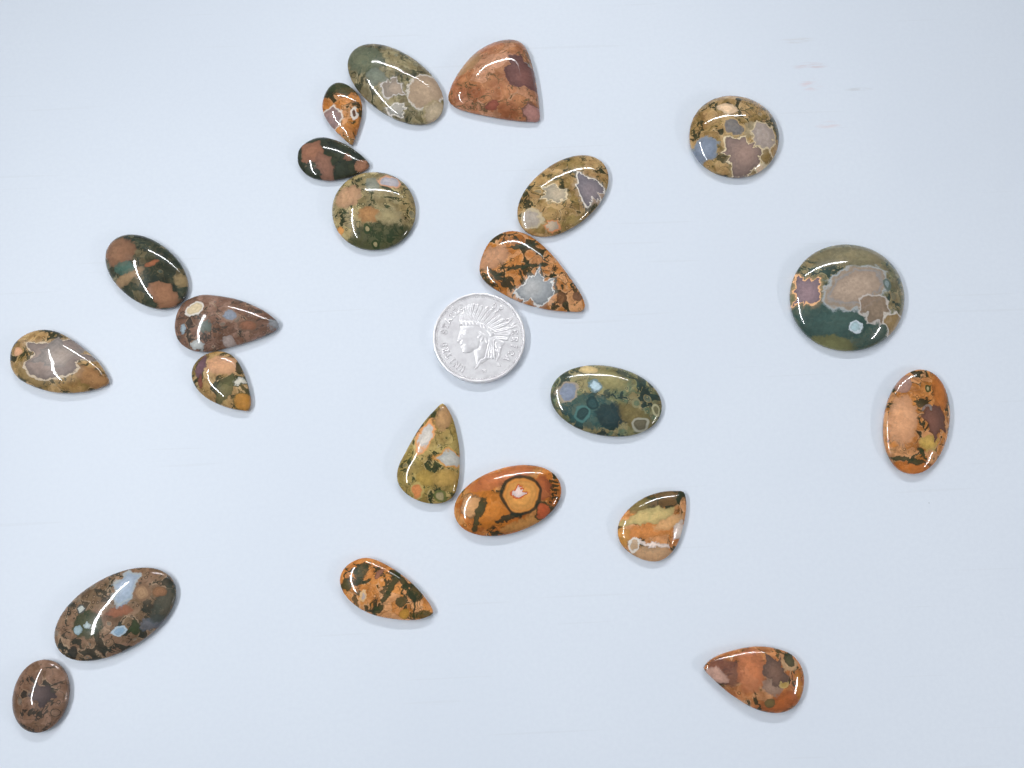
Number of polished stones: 22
